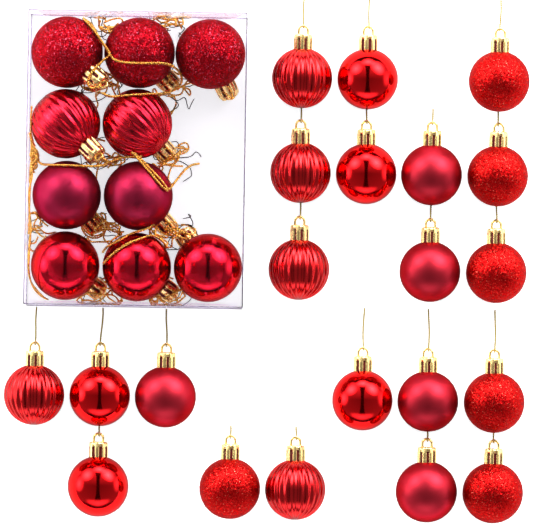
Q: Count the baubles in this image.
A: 31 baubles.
